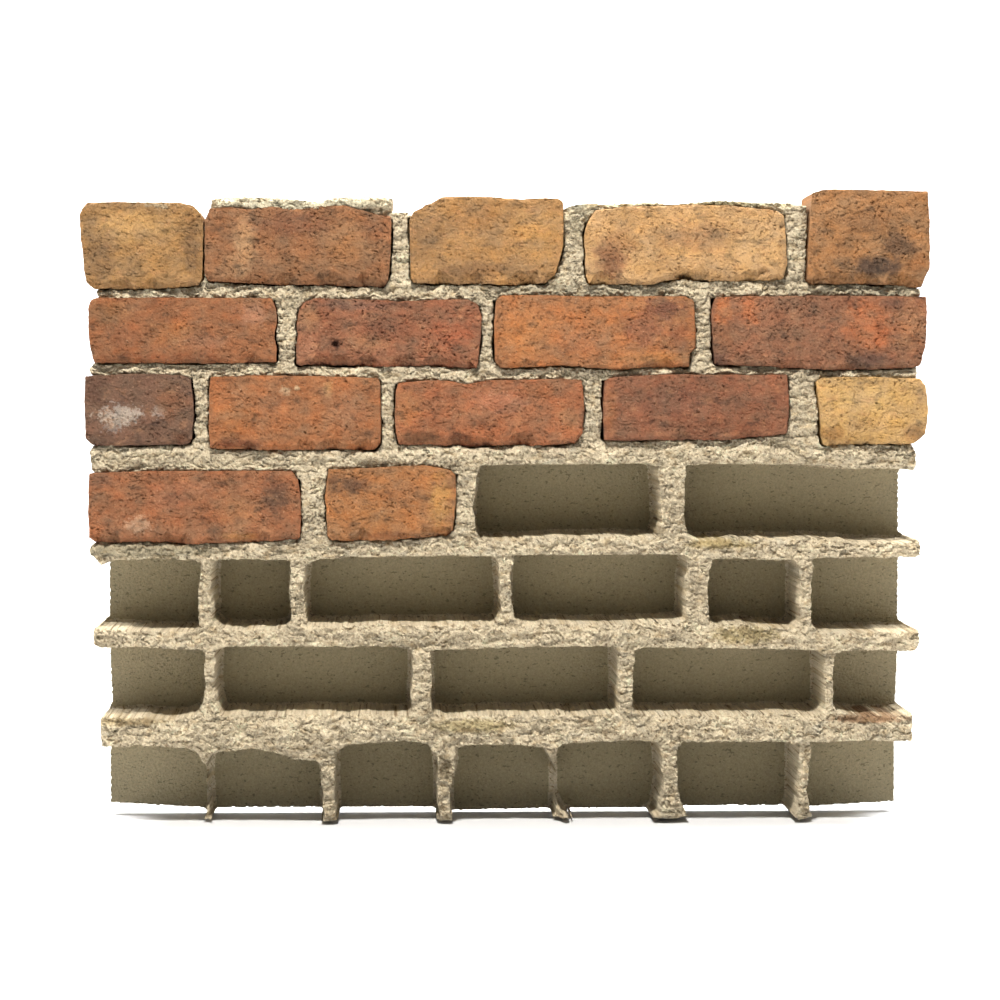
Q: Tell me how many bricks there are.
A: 16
